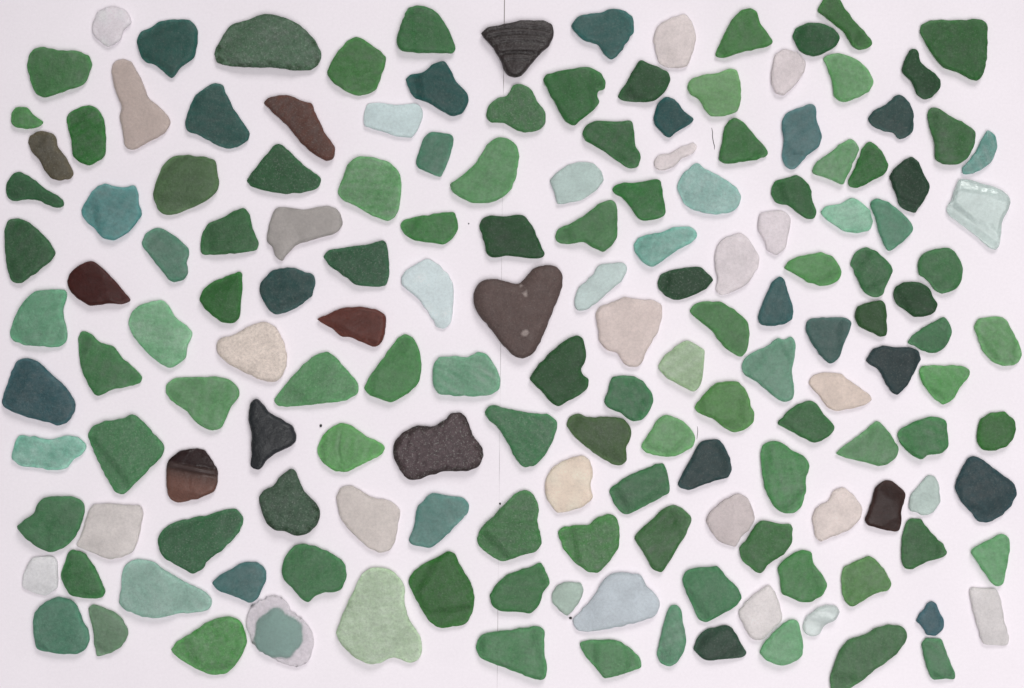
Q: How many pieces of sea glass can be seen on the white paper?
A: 162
